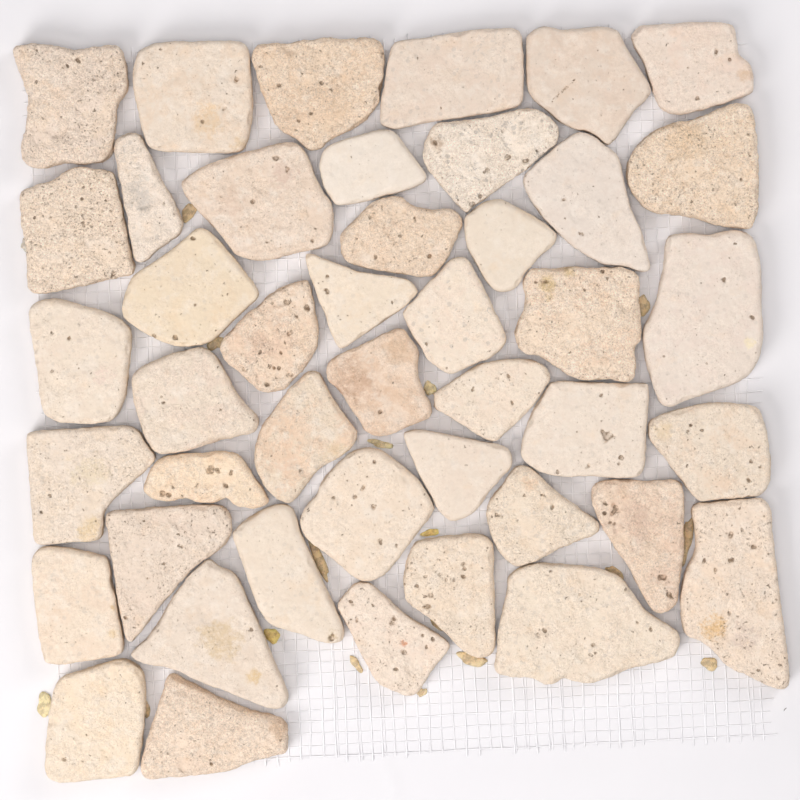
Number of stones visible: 44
